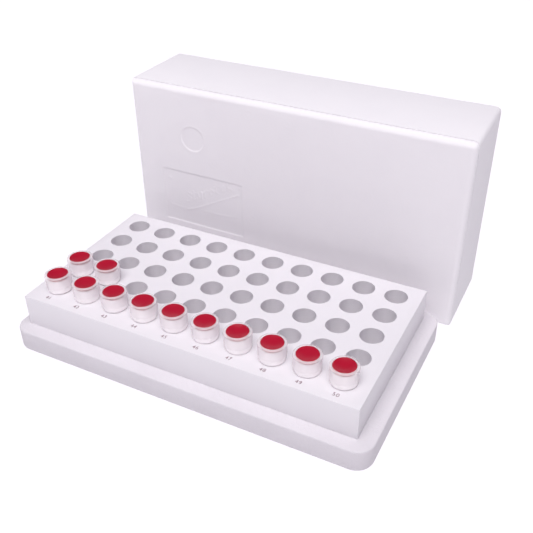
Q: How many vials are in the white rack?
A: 12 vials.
